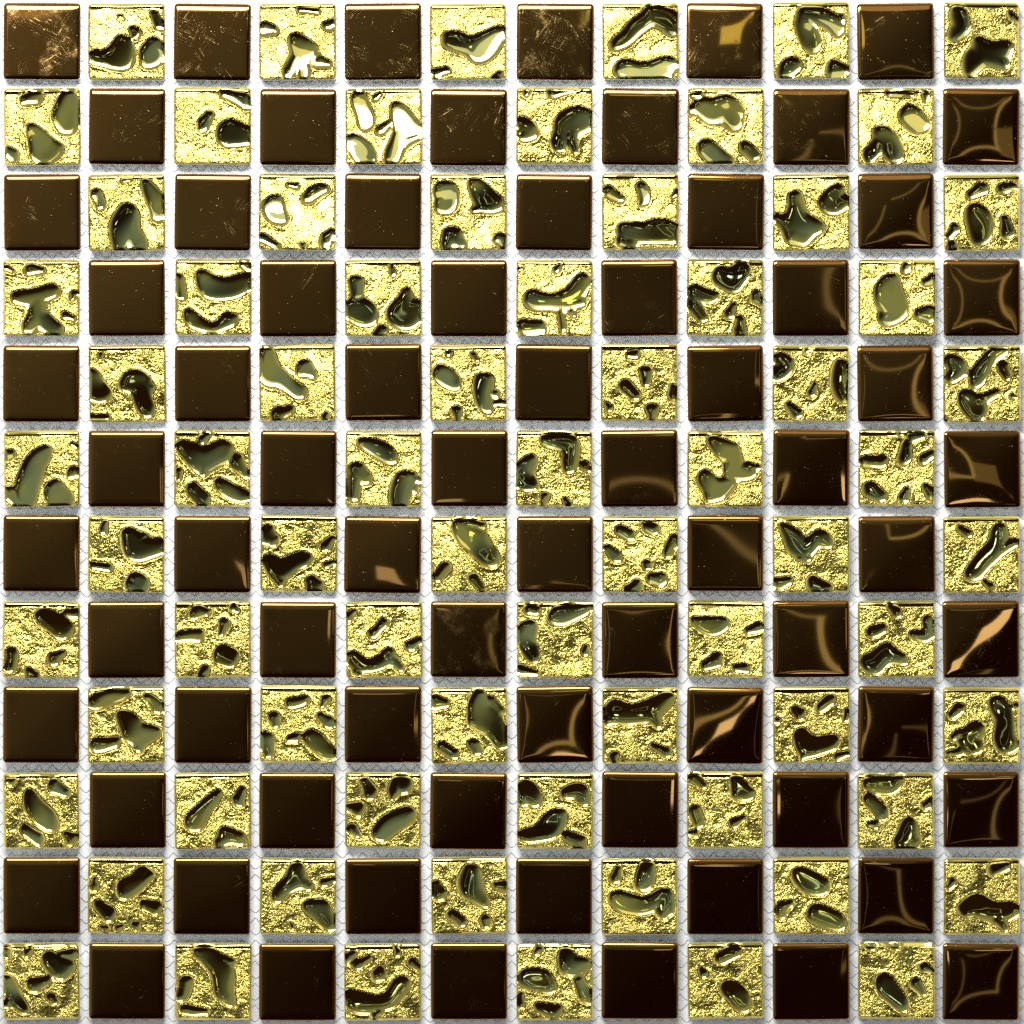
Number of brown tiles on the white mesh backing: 72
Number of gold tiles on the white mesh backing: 72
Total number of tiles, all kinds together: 144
